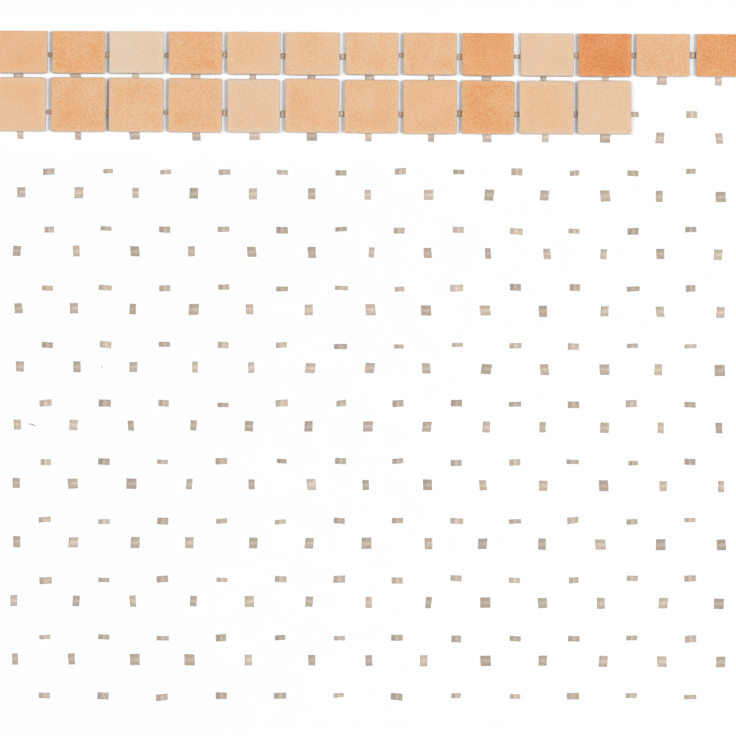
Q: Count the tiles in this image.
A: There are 24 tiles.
